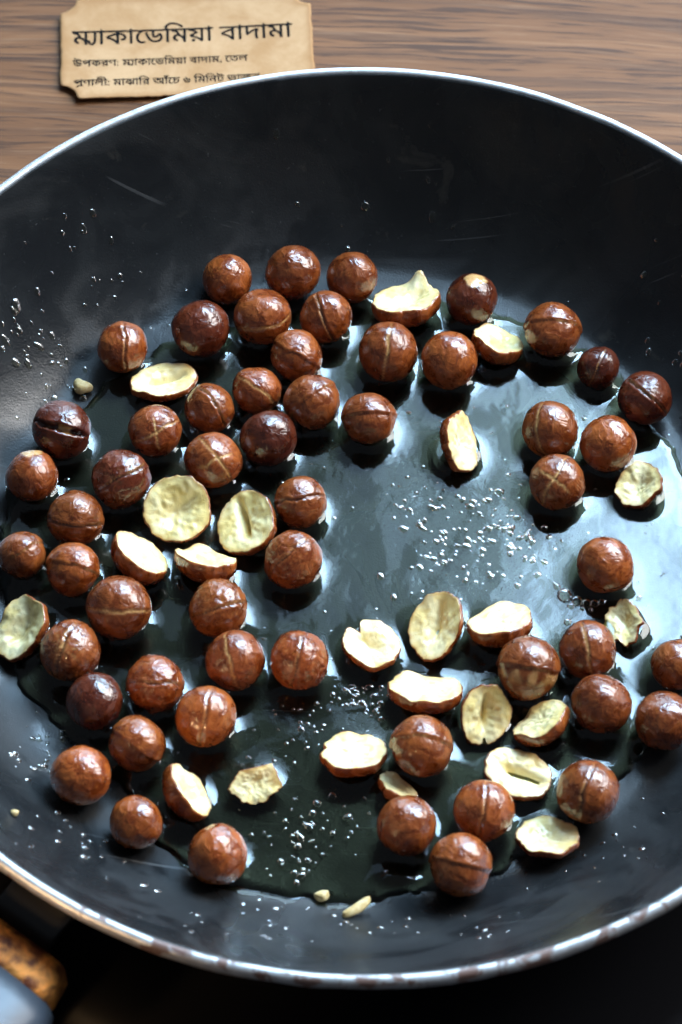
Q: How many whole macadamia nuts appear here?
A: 55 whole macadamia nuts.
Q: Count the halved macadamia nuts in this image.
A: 23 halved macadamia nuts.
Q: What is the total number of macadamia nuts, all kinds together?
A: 78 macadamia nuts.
